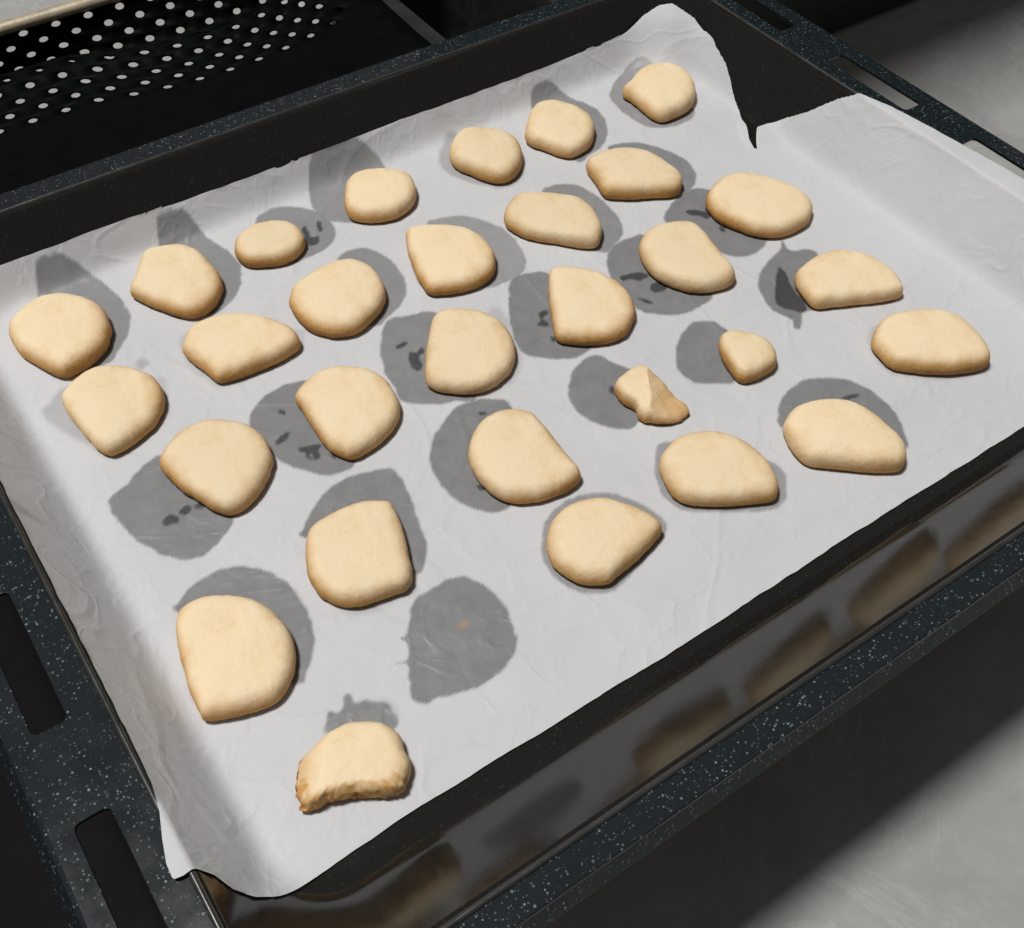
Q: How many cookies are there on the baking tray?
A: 30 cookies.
